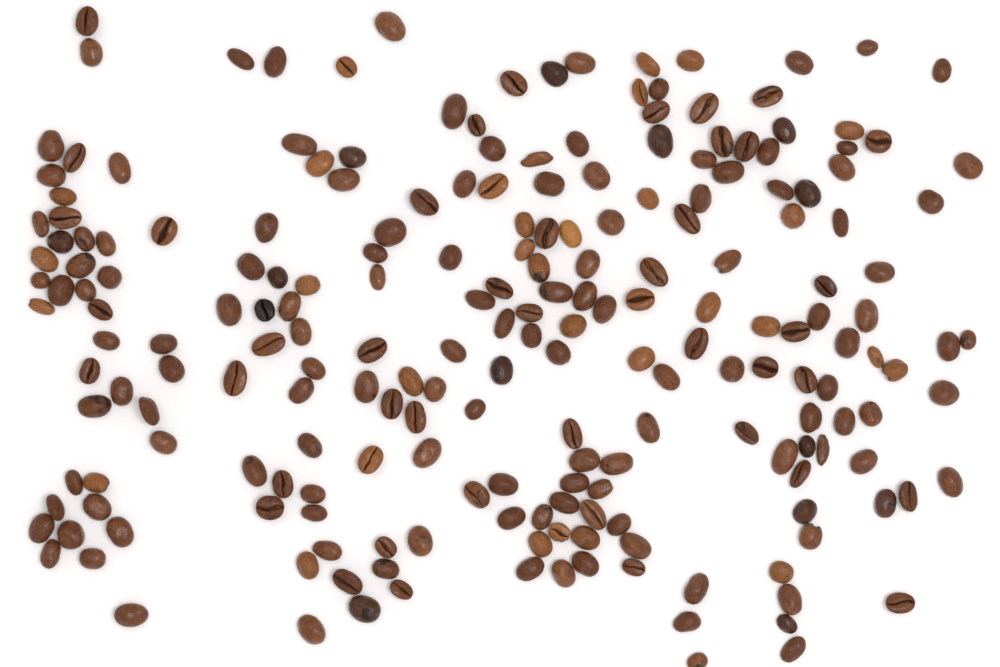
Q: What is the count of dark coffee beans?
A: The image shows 15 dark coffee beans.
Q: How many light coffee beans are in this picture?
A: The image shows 200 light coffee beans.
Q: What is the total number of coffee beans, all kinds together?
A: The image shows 215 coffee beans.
